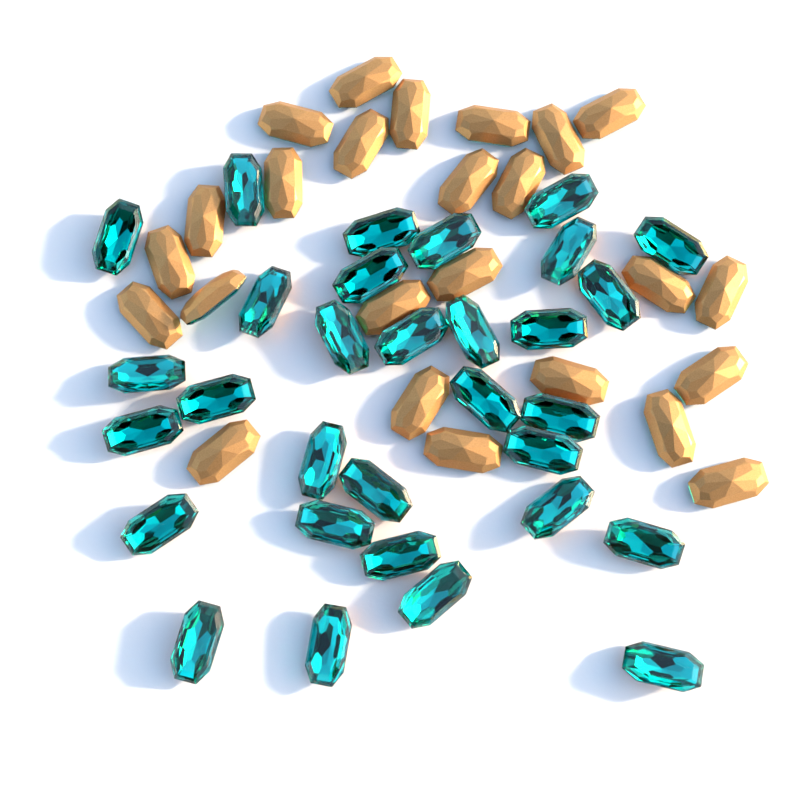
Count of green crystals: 31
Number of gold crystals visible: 25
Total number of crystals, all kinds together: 56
